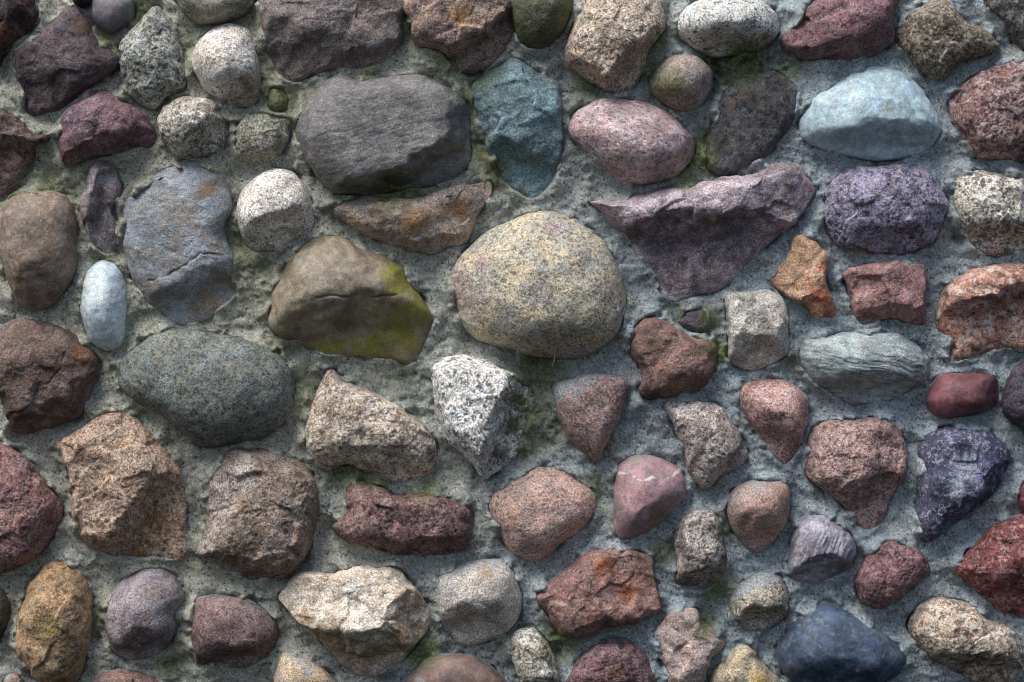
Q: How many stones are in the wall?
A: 86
